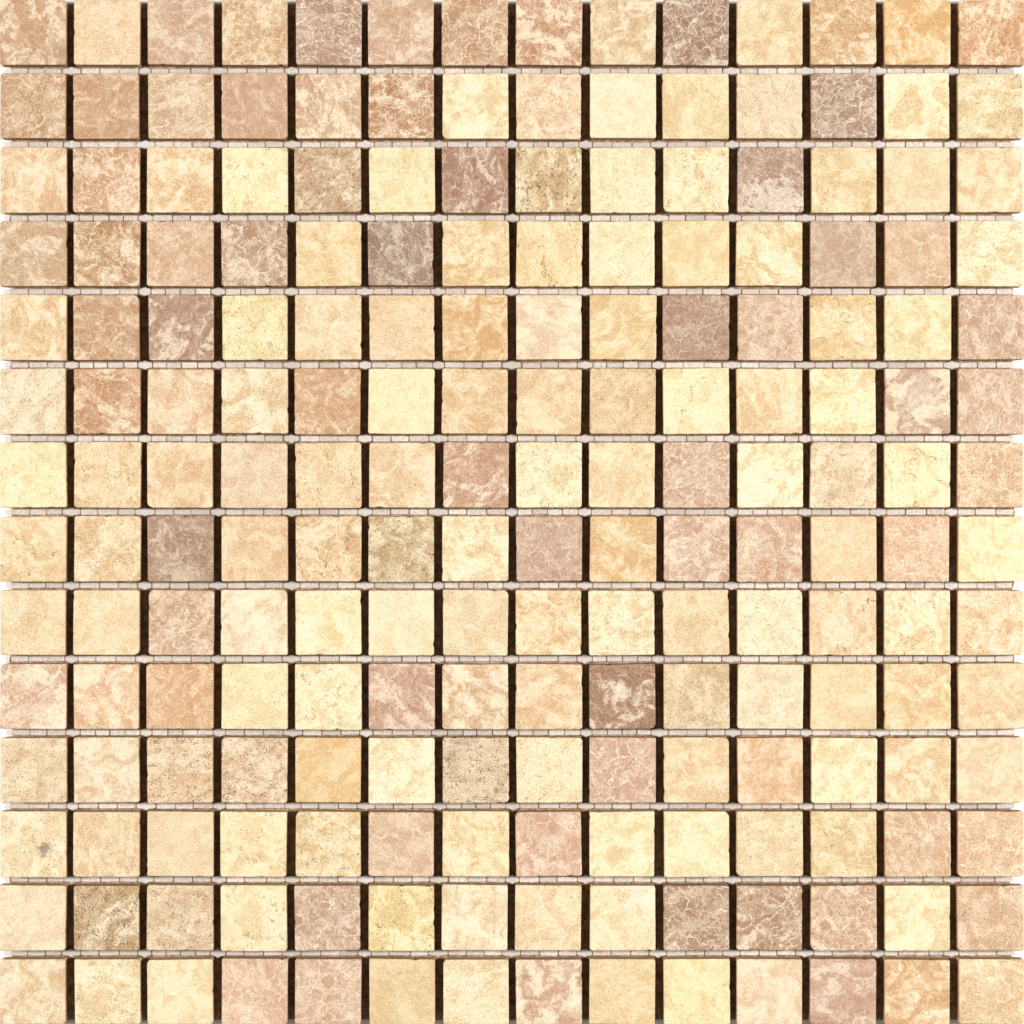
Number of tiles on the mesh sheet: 196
